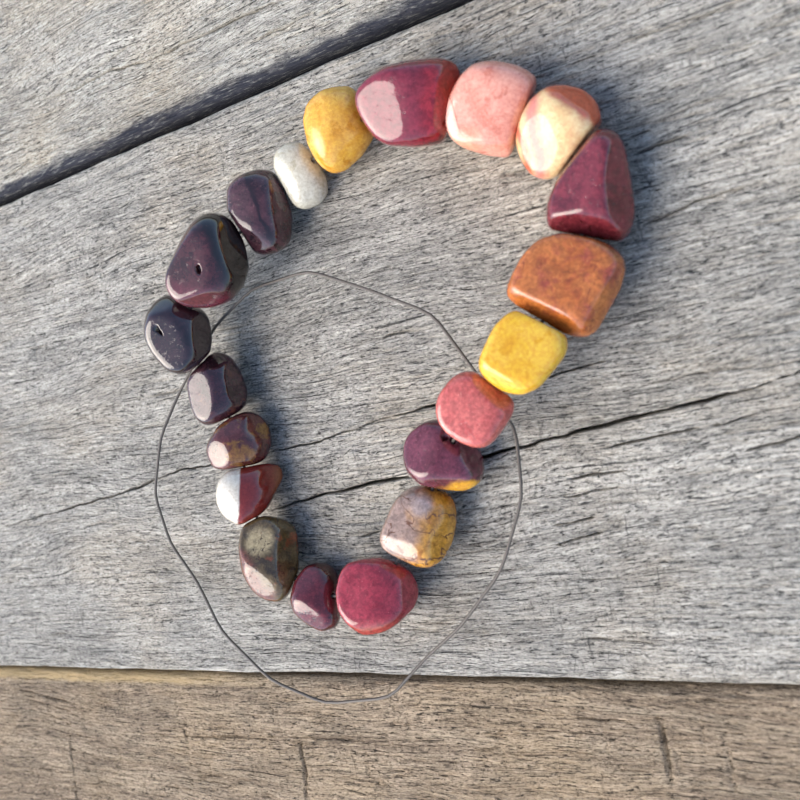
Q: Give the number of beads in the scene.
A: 20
